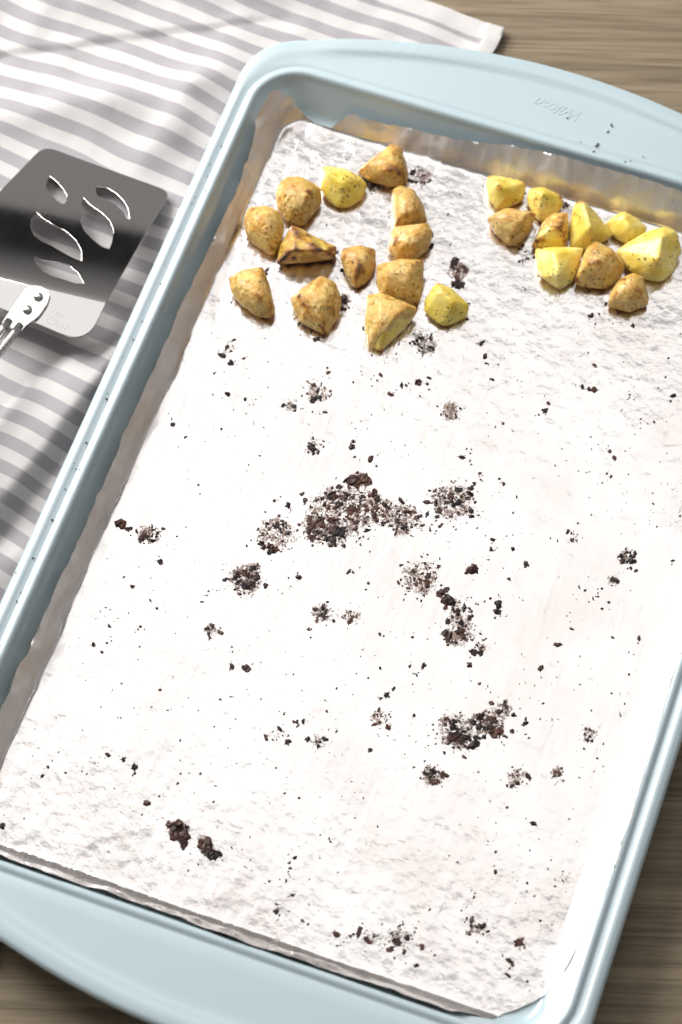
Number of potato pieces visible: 23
